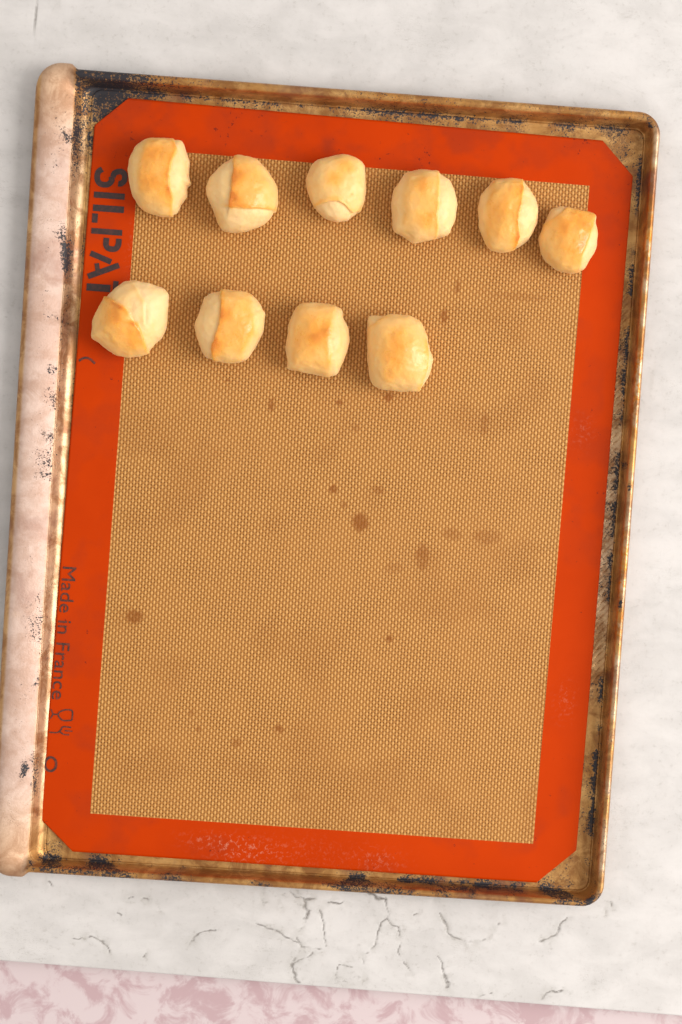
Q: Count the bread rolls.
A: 10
